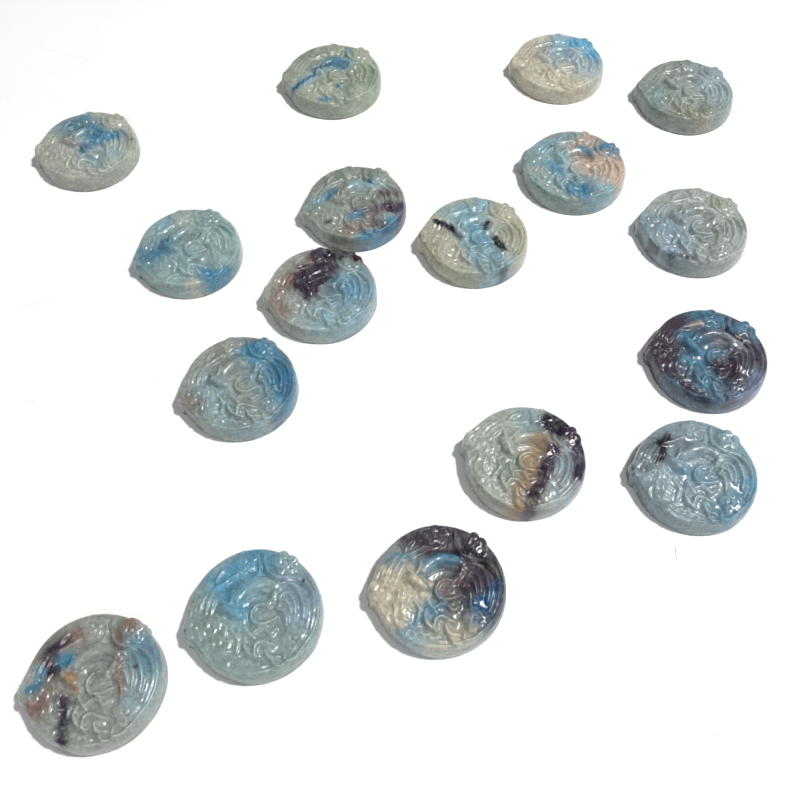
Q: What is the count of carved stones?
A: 17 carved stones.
